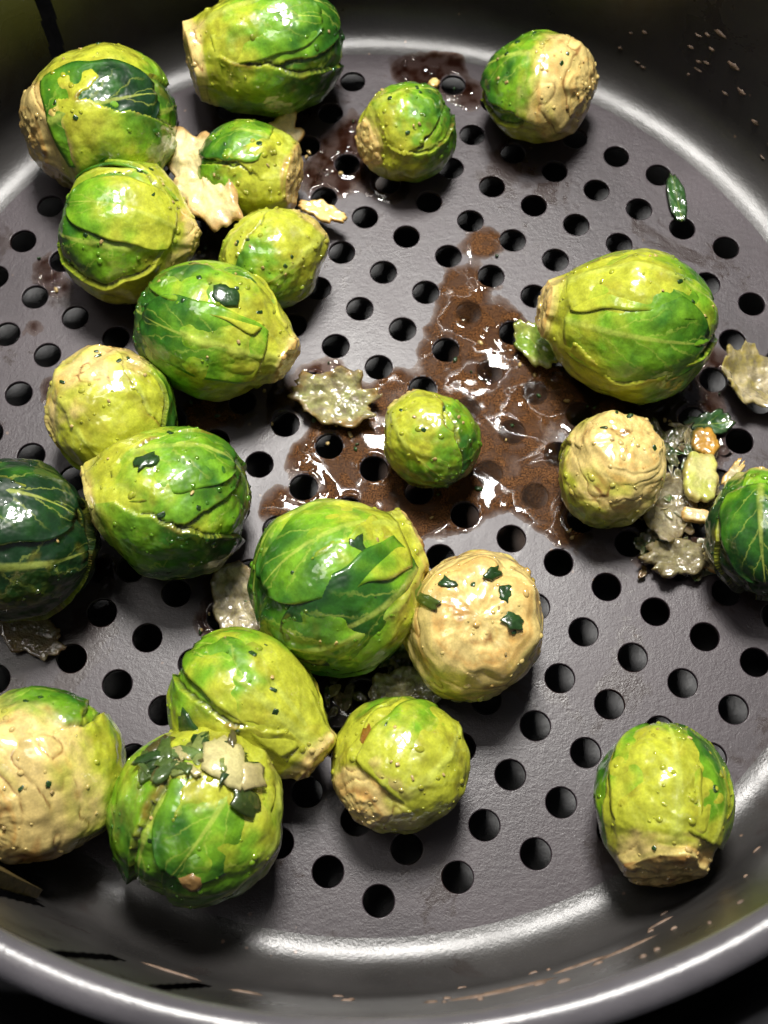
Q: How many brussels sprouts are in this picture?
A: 22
